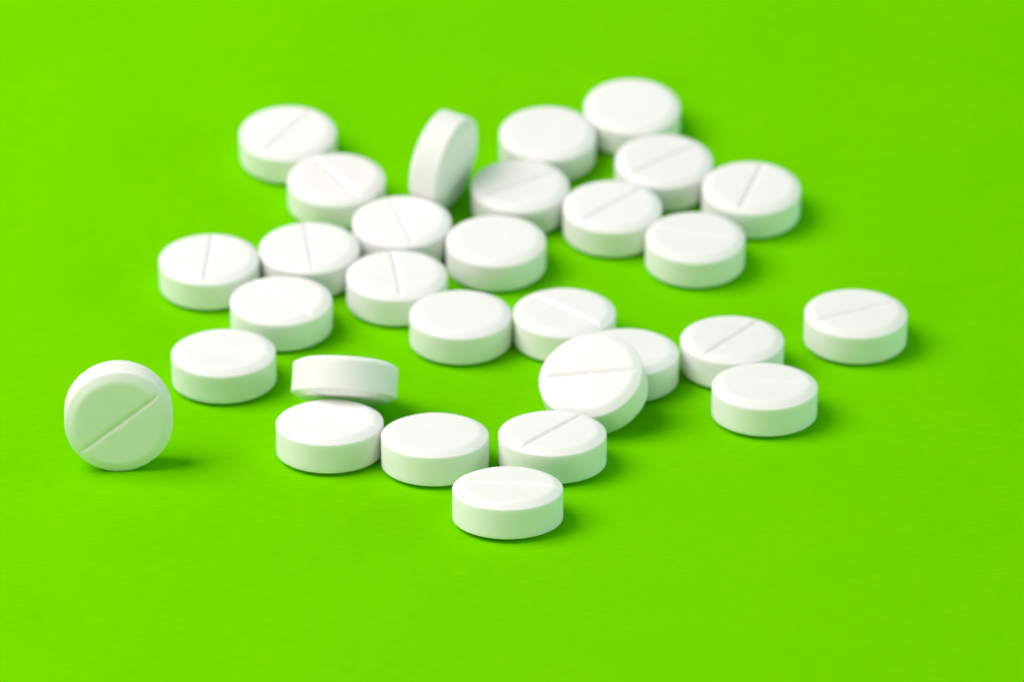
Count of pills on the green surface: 30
